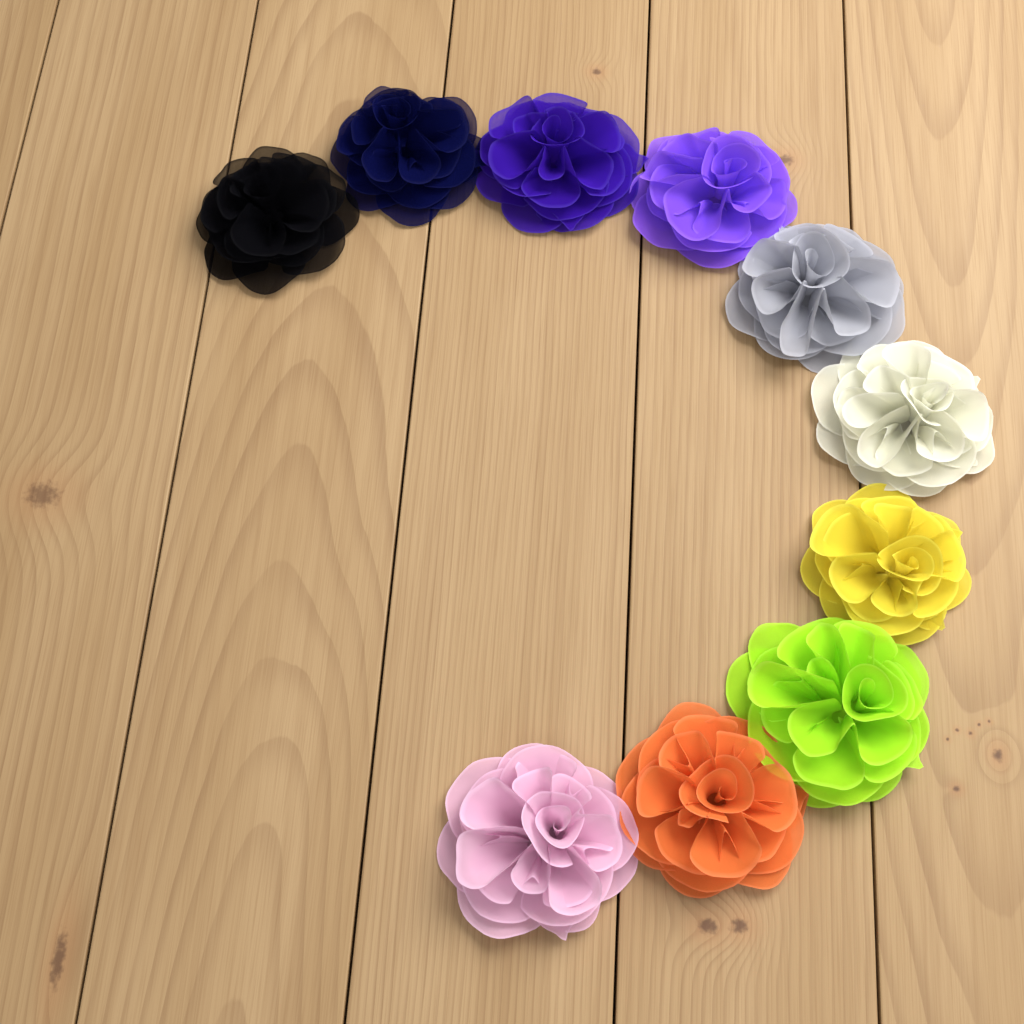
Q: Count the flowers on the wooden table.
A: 10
